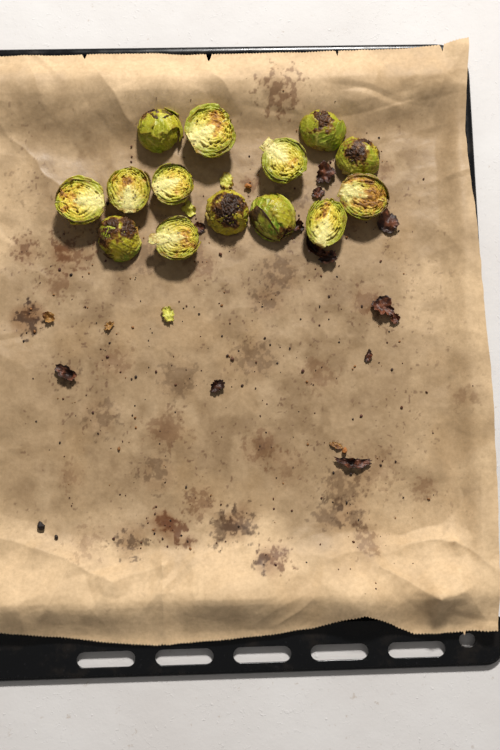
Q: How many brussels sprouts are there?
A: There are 14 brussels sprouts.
